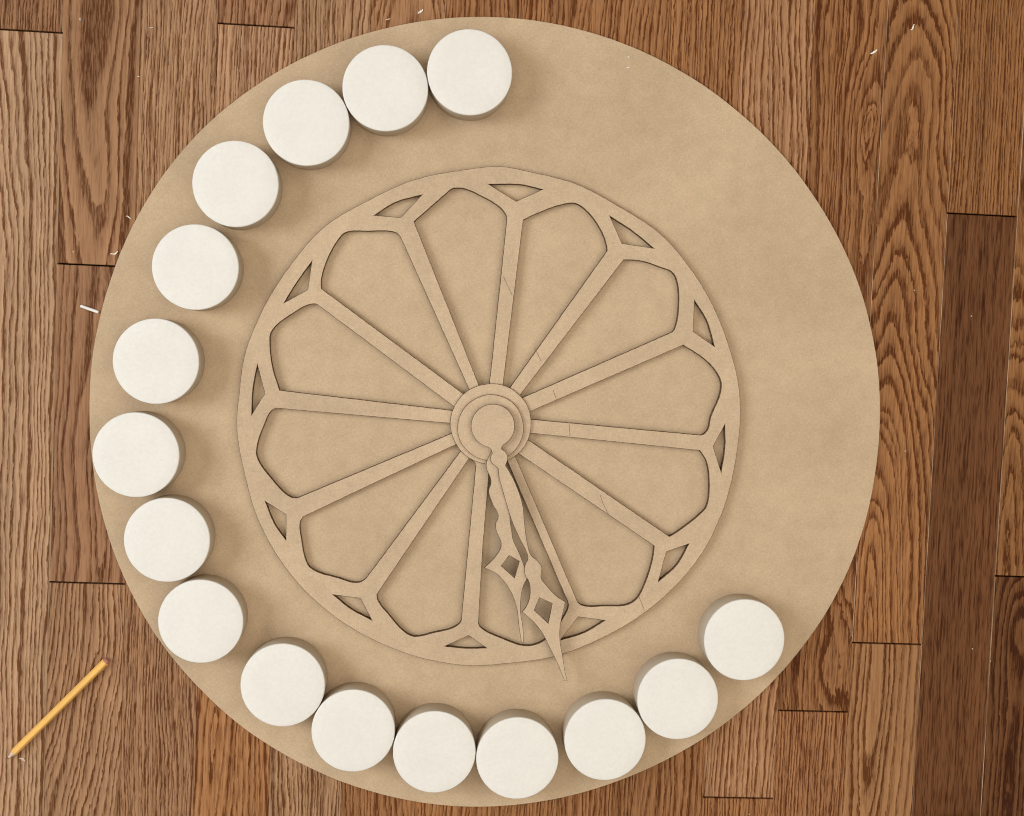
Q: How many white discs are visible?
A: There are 16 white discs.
